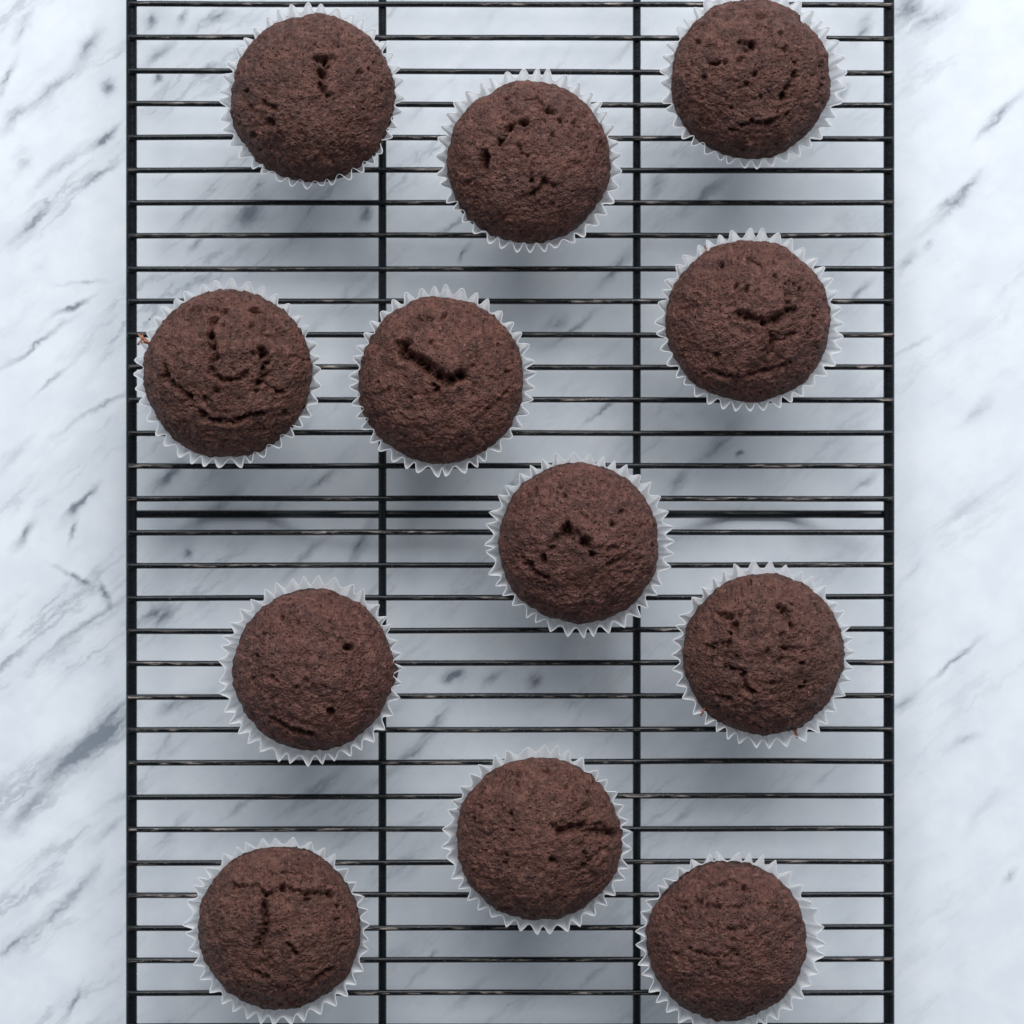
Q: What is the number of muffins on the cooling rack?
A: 12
